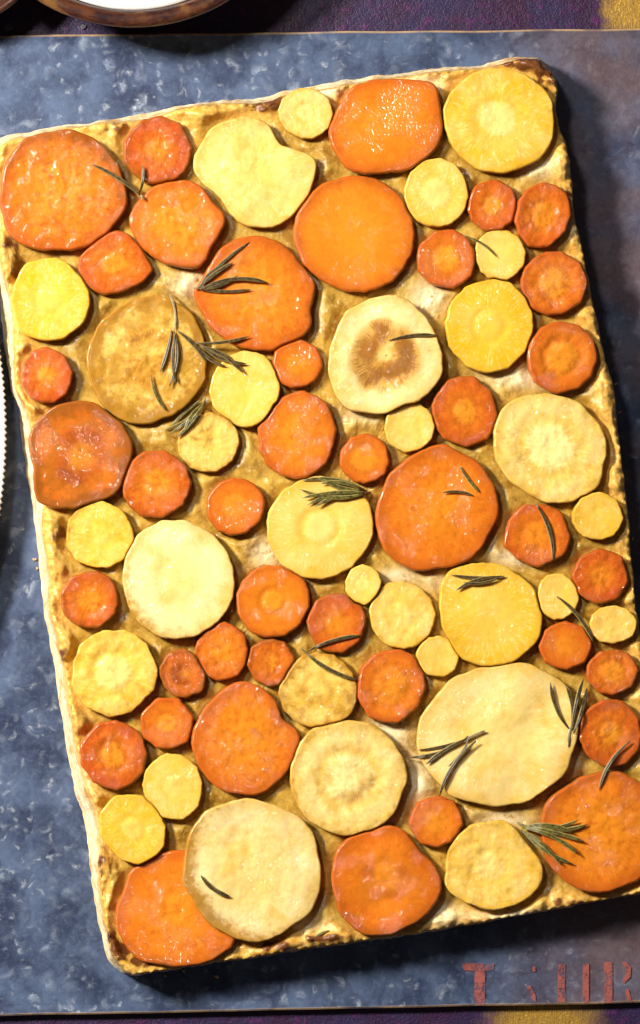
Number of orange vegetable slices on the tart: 40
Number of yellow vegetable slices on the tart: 31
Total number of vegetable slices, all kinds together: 71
